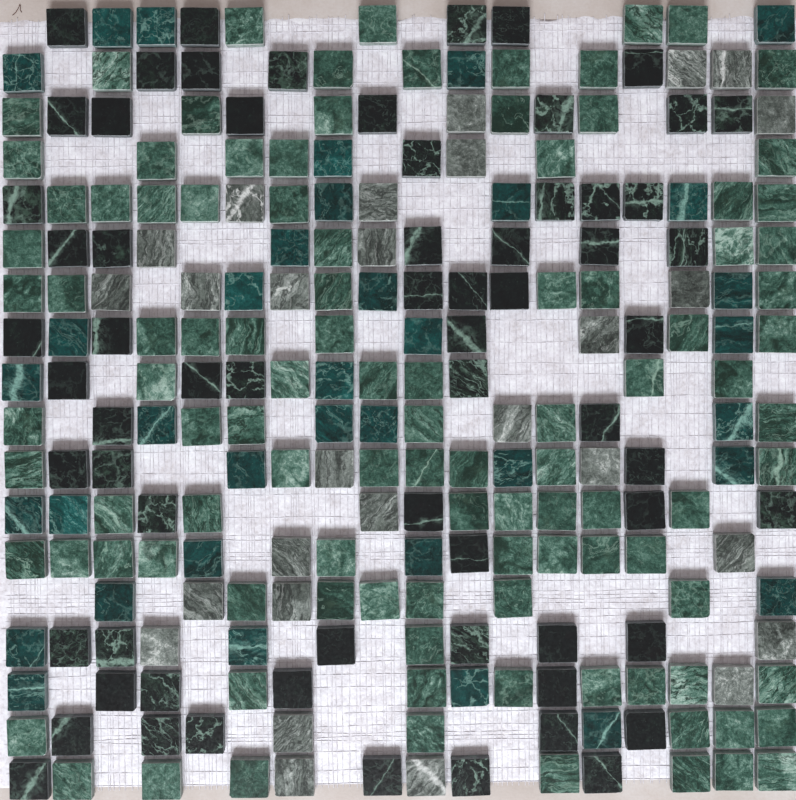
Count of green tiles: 105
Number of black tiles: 66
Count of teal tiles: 36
